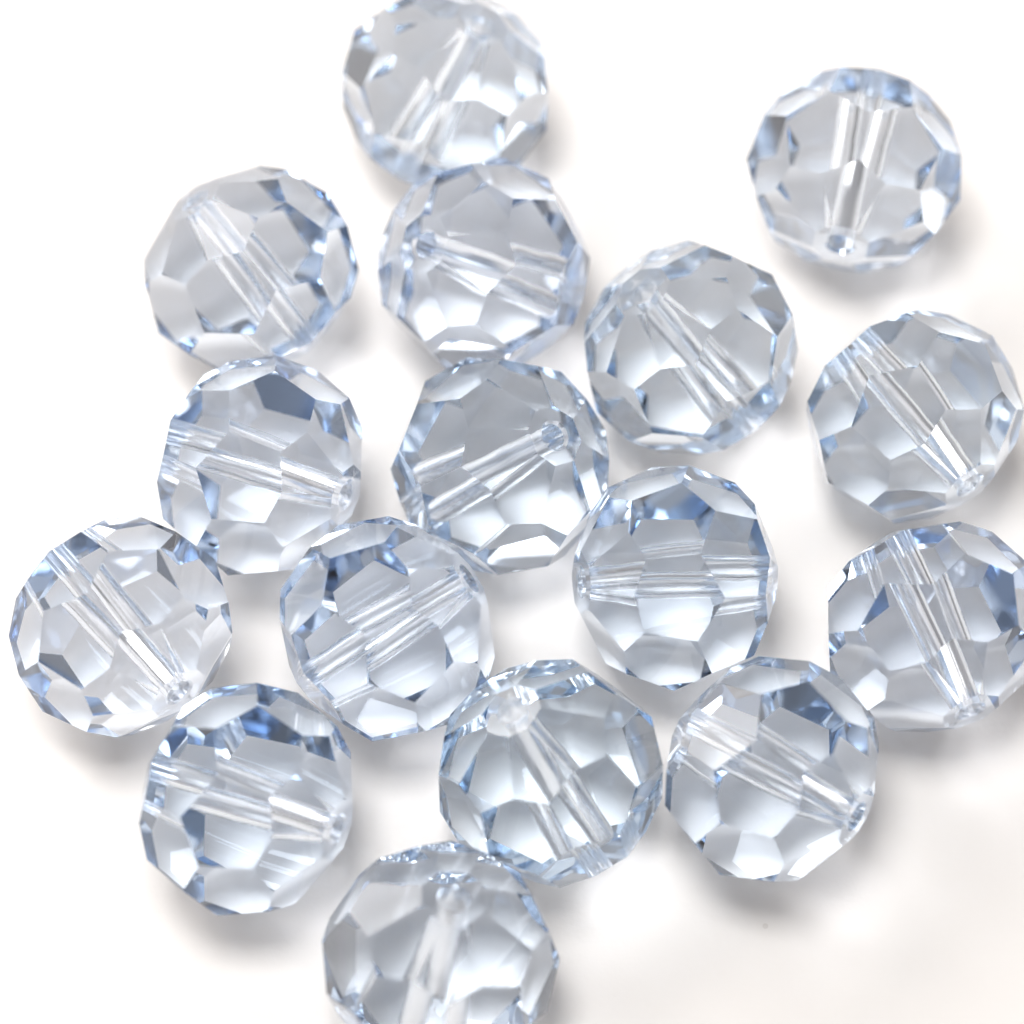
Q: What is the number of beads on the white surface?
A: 16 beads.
